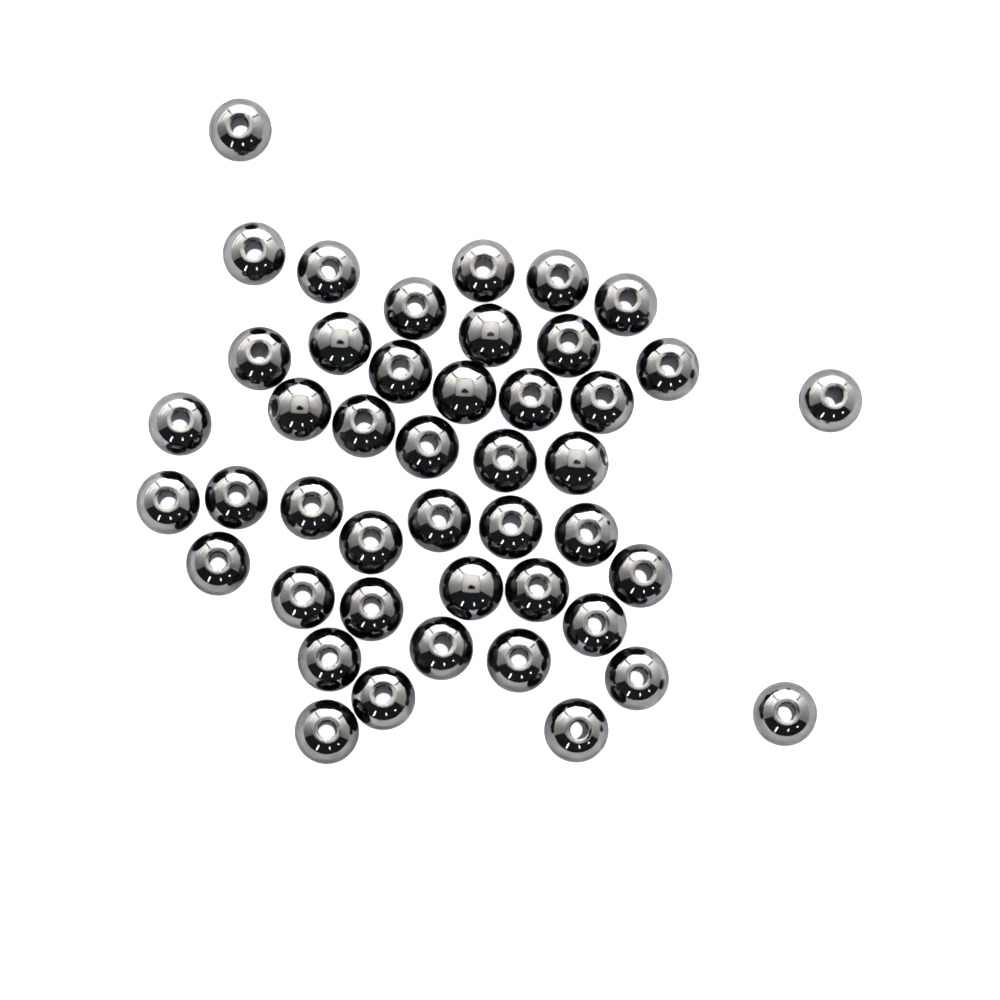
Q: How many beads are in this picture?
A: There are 45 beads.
